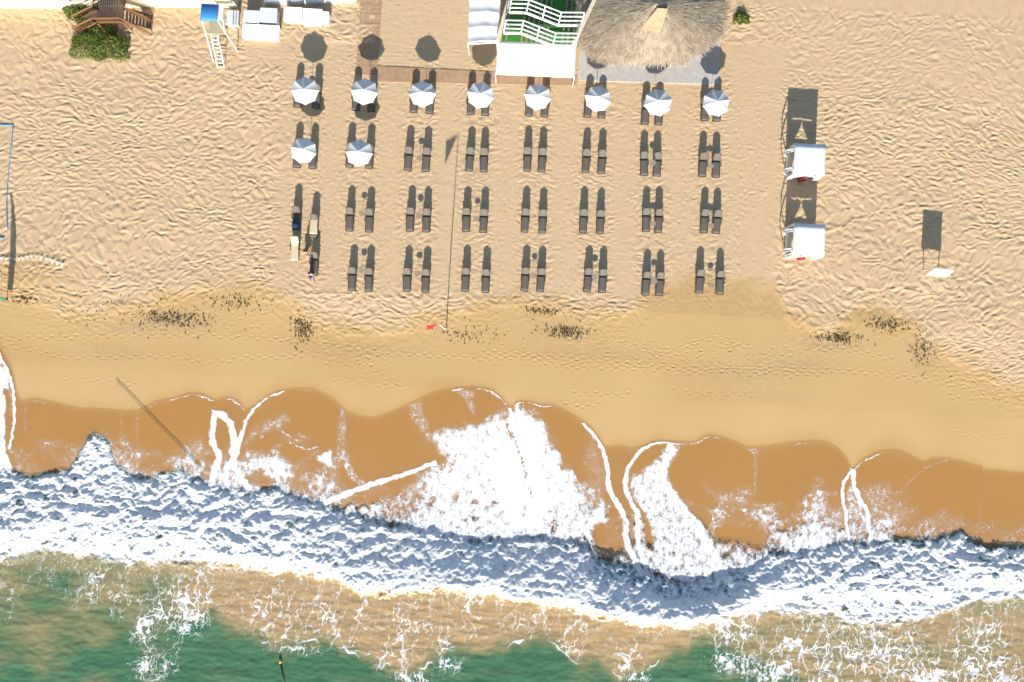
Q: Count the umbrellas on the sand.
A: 10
